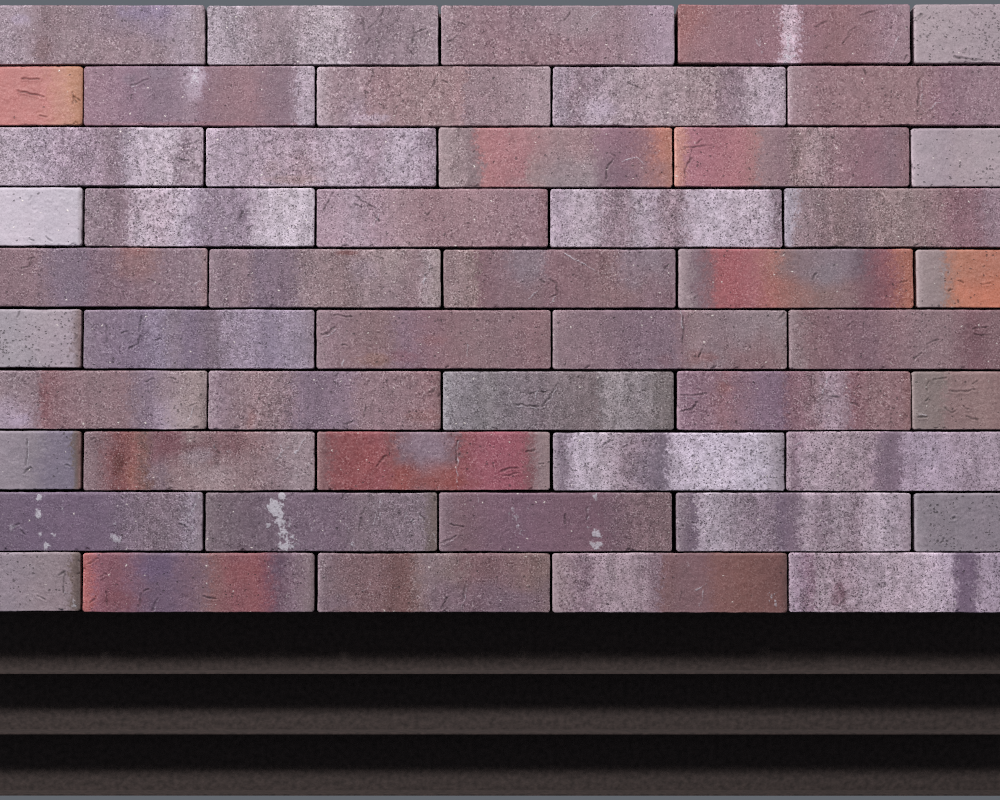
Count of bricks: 50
